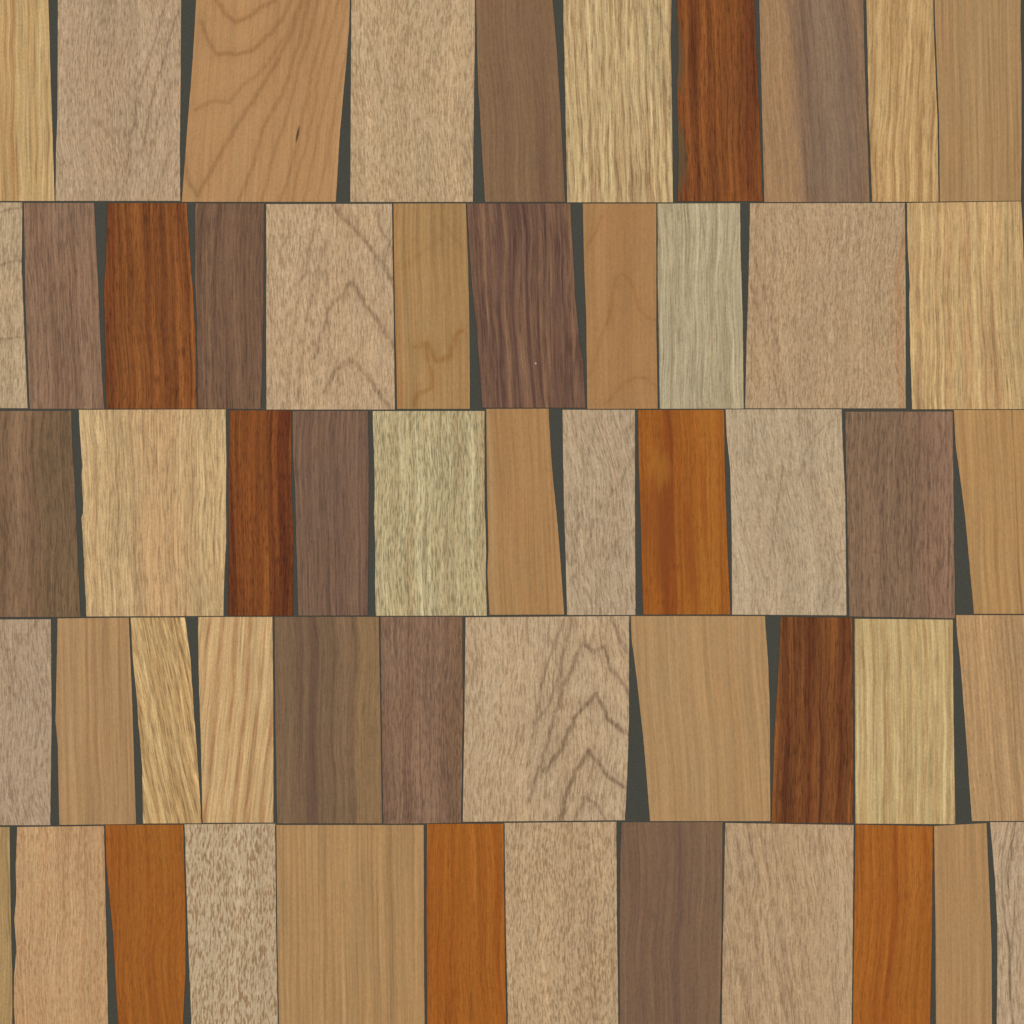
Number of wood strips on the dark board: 55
